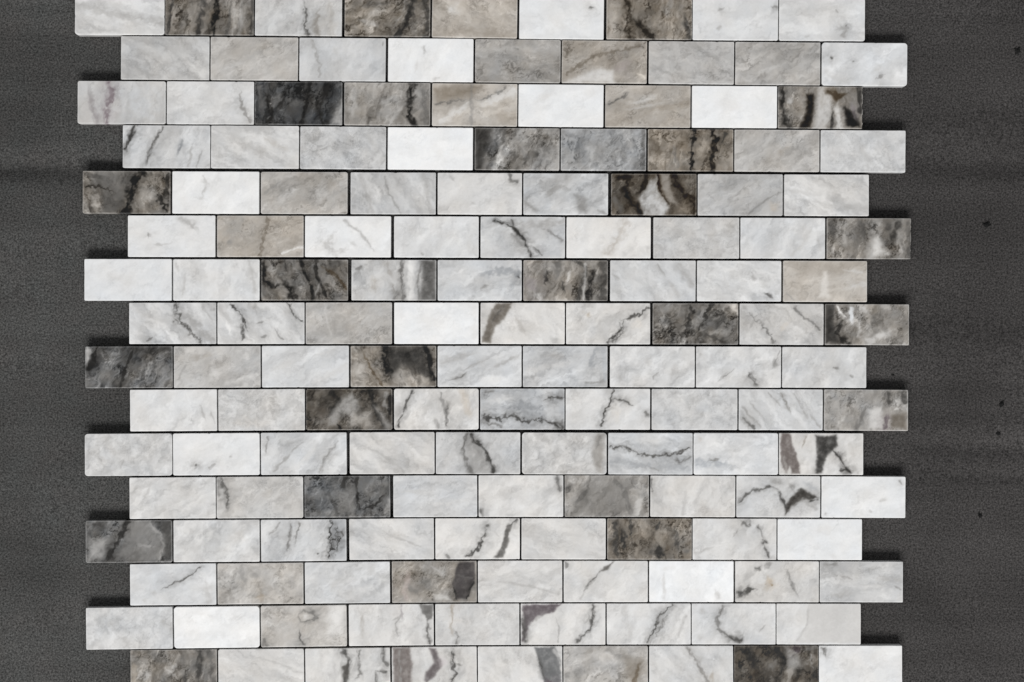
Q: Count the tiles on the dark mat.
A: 144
